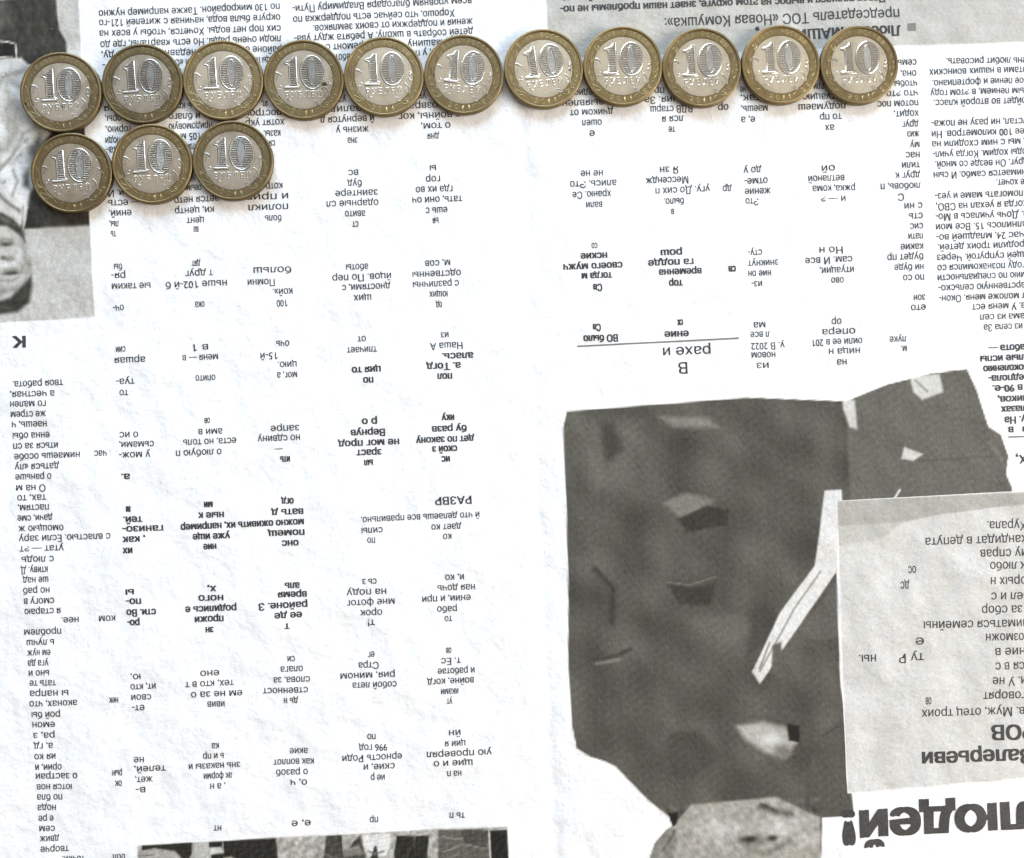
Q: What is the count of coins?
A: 14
